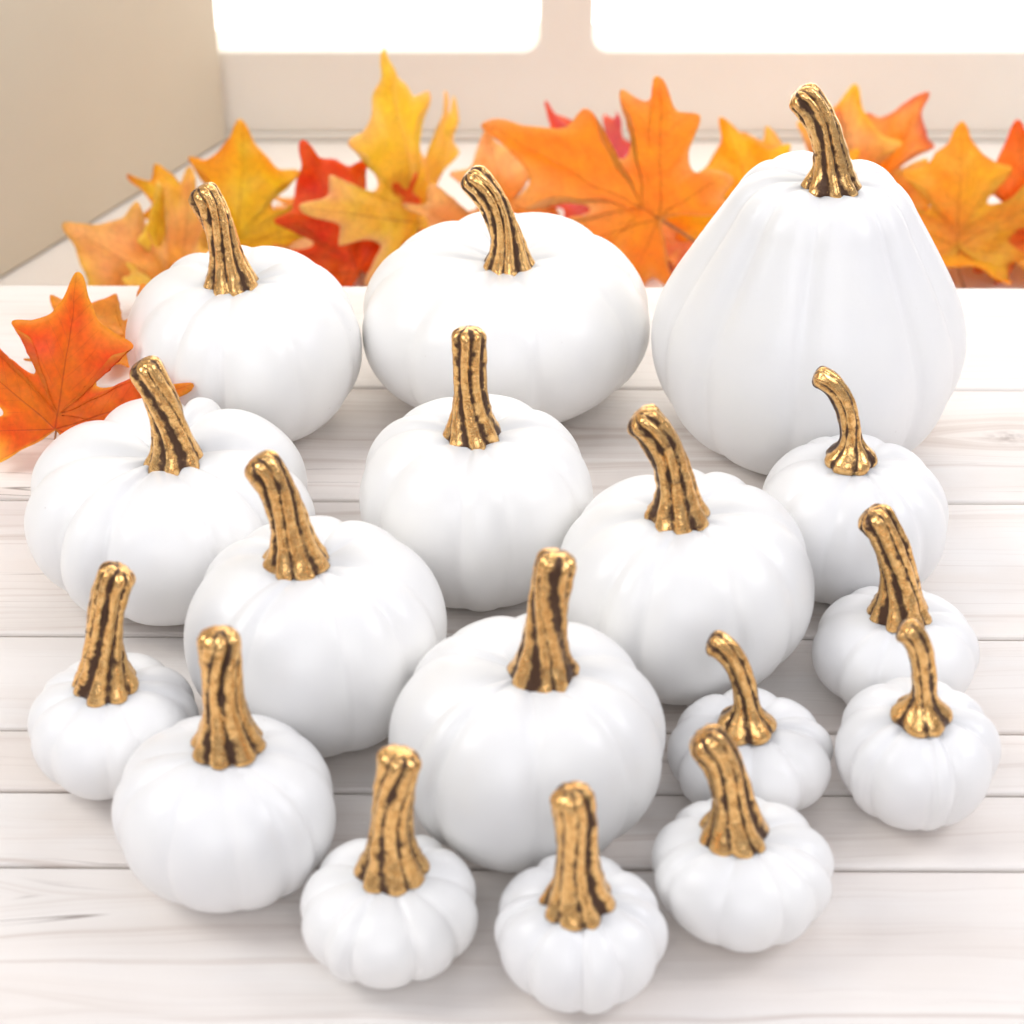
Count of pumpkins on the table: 17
